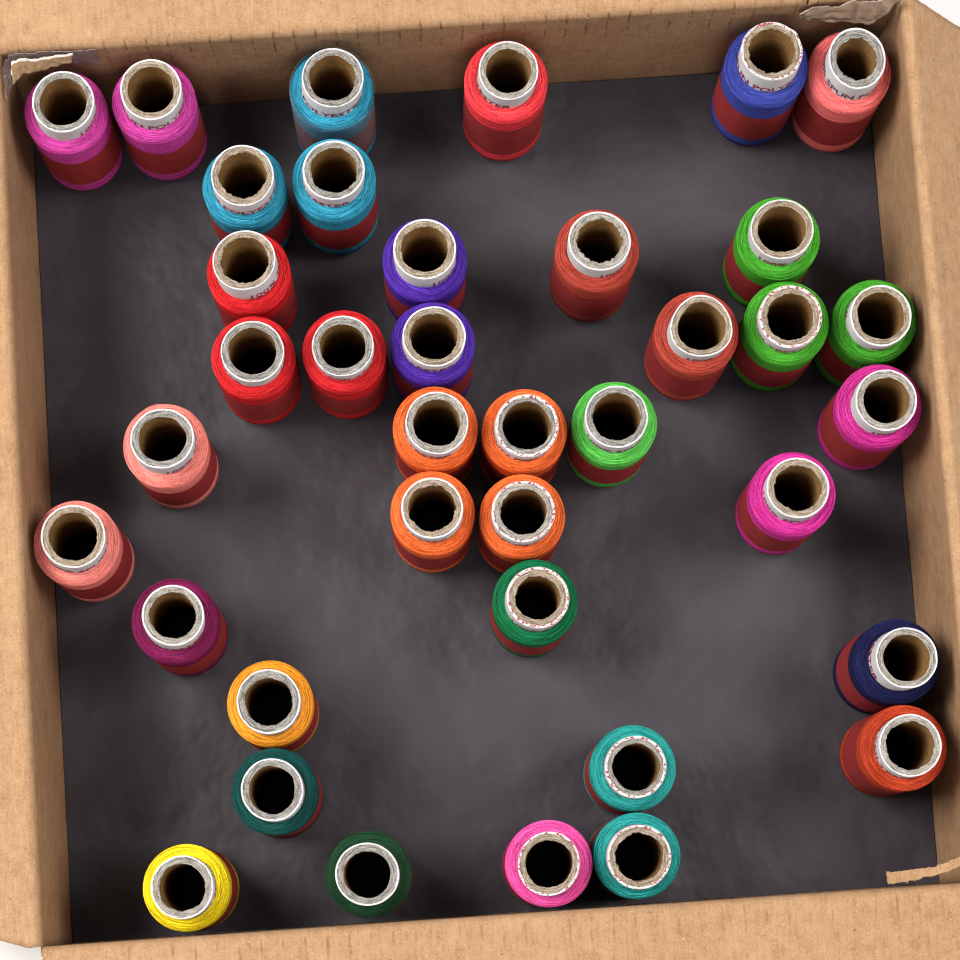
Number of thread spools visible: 38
